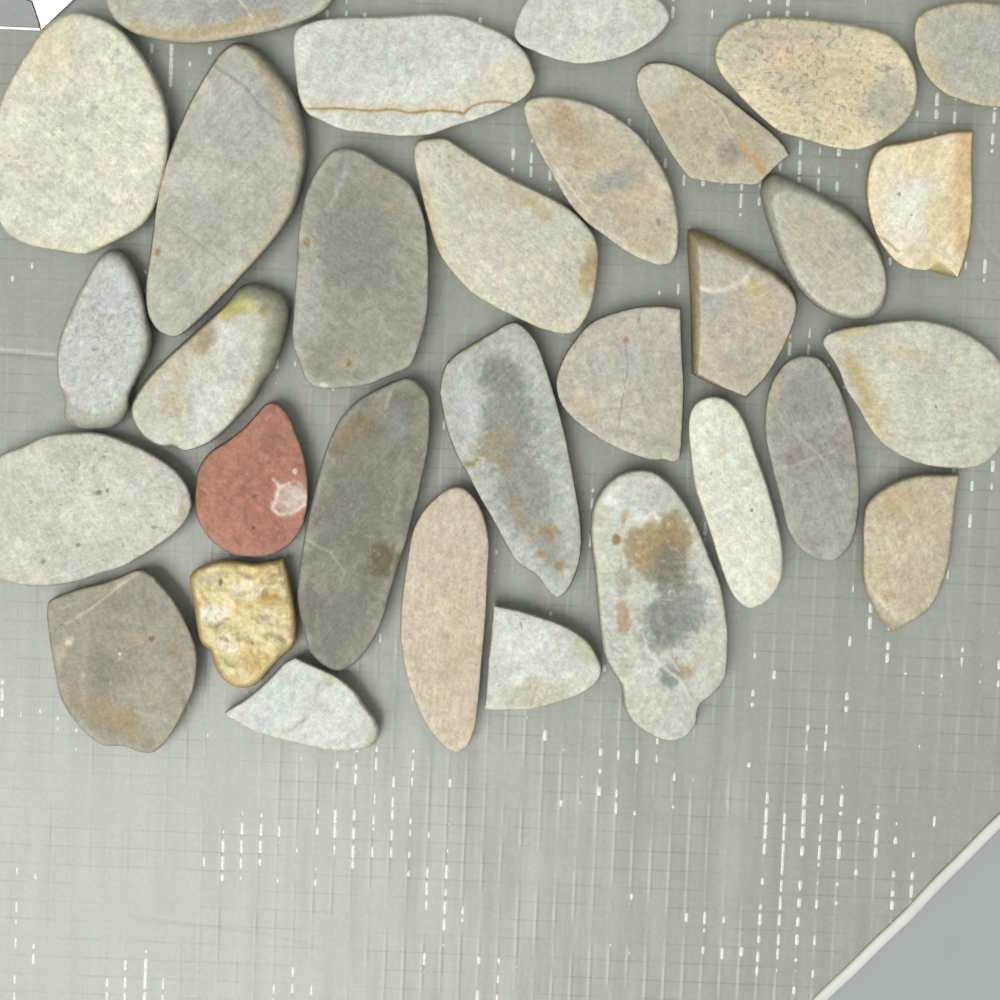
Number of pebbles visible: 31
